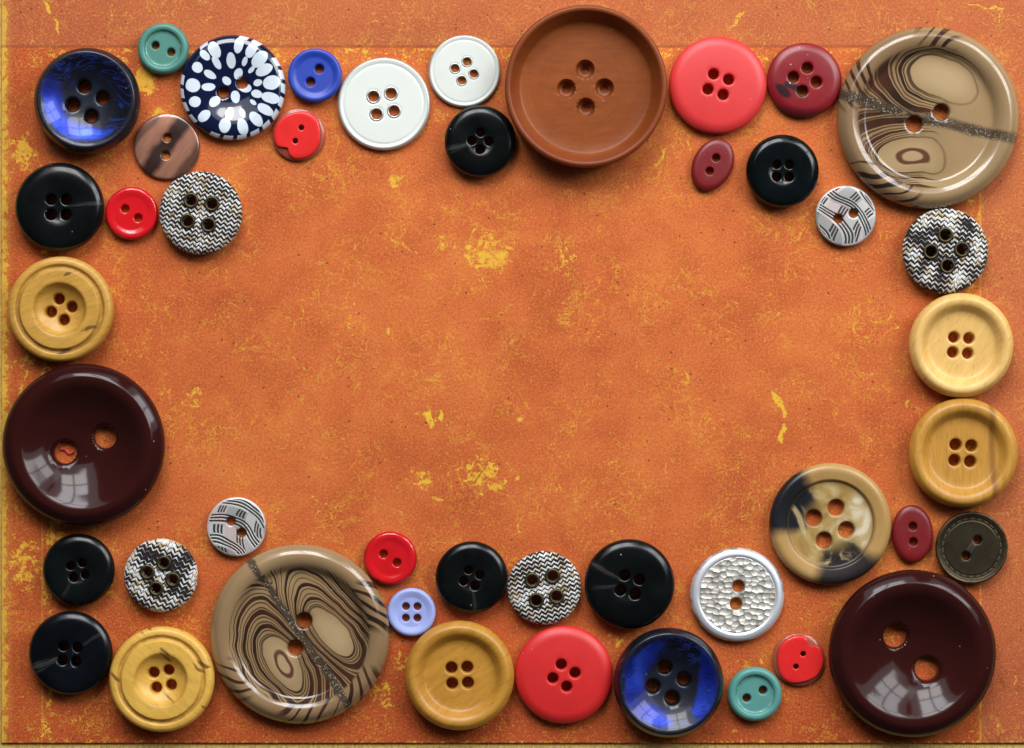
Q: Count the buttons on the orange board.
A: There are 45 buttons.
